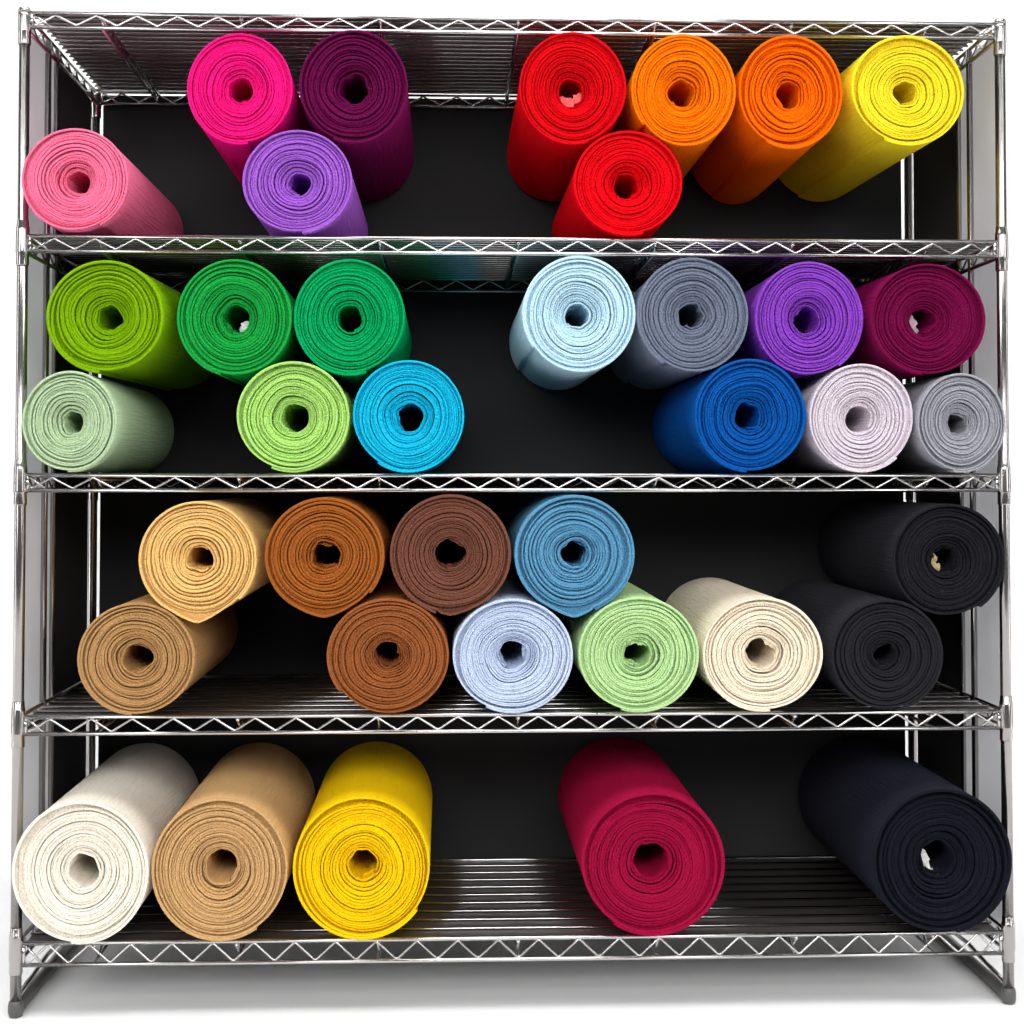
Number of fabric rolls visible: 38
